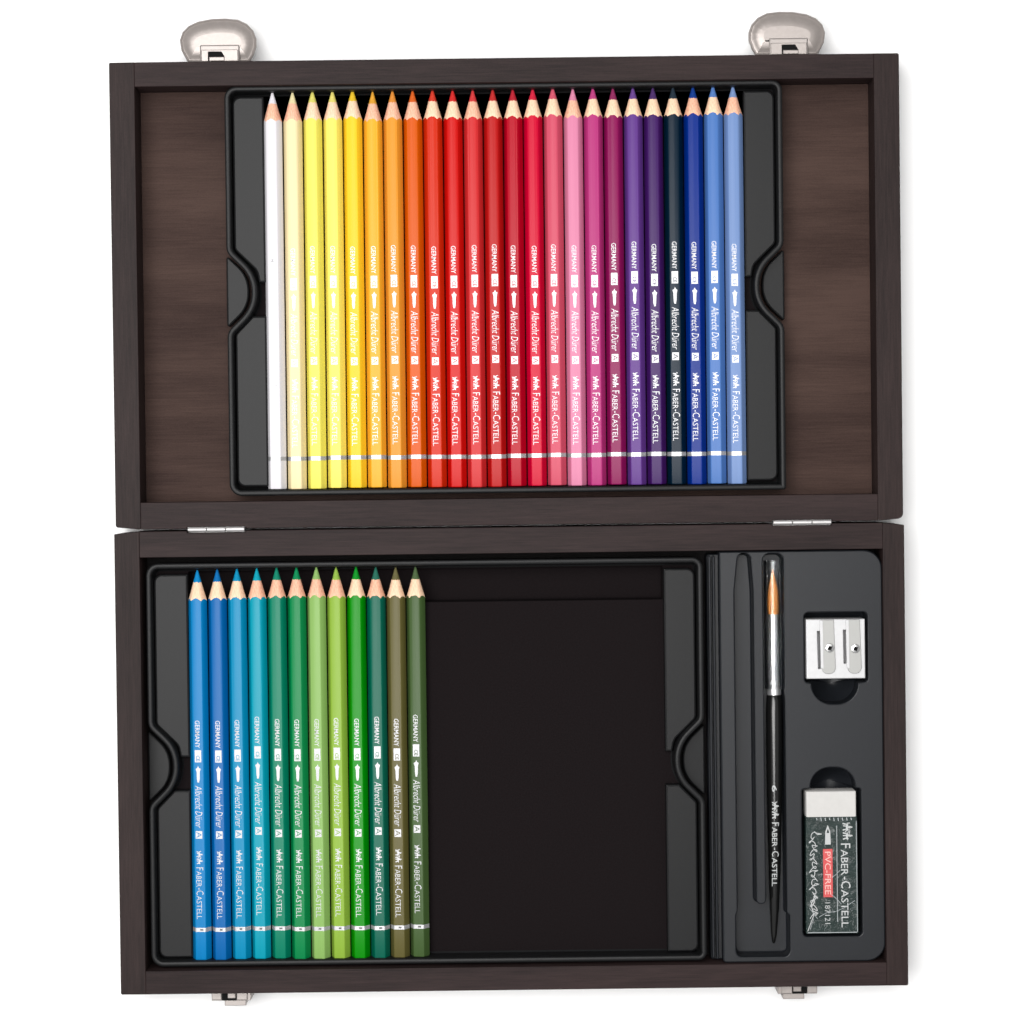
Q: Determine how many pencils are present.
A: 36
